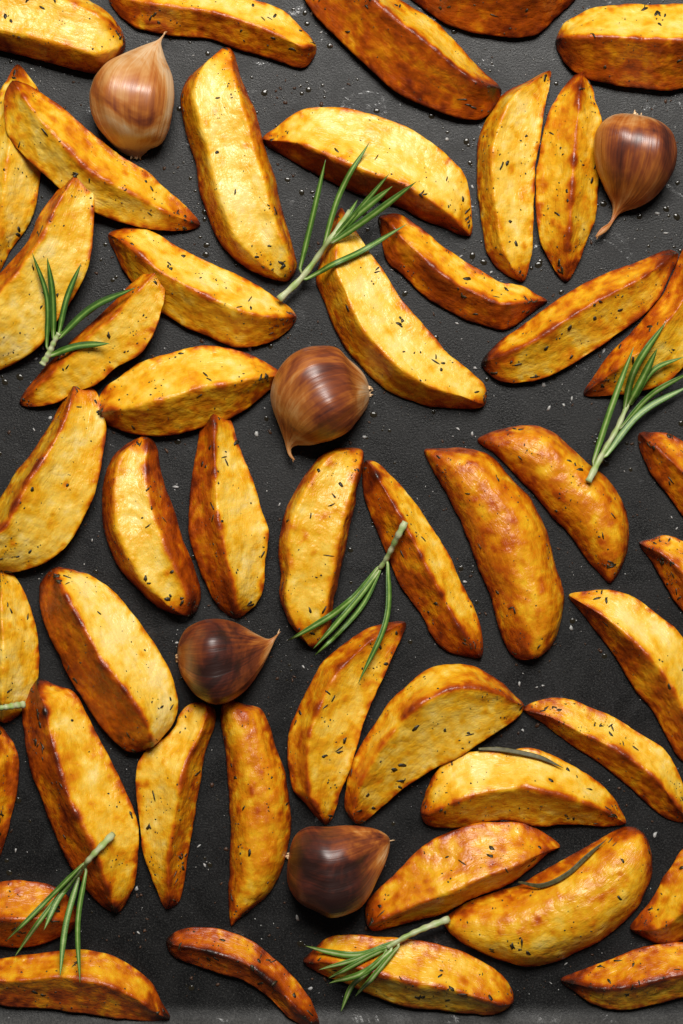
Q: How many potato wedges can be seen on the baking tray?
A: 47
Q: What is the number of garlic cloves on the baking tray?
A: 5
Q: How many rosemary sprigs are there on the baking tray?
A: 7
